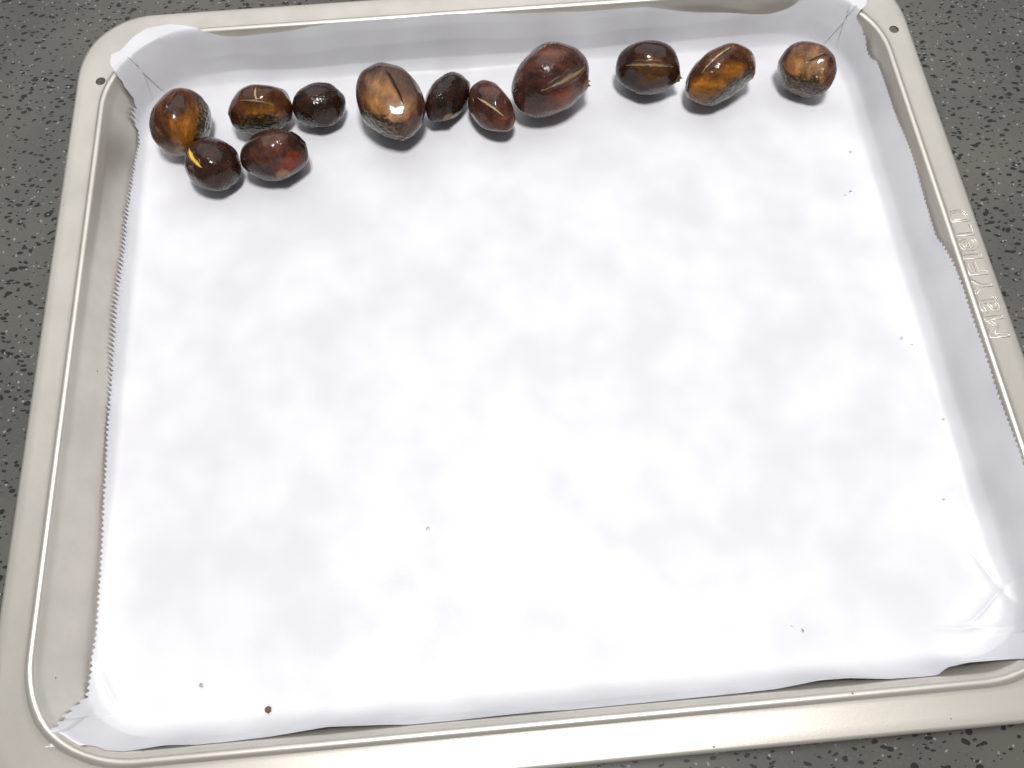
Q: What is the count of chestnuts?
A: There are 12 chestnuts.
